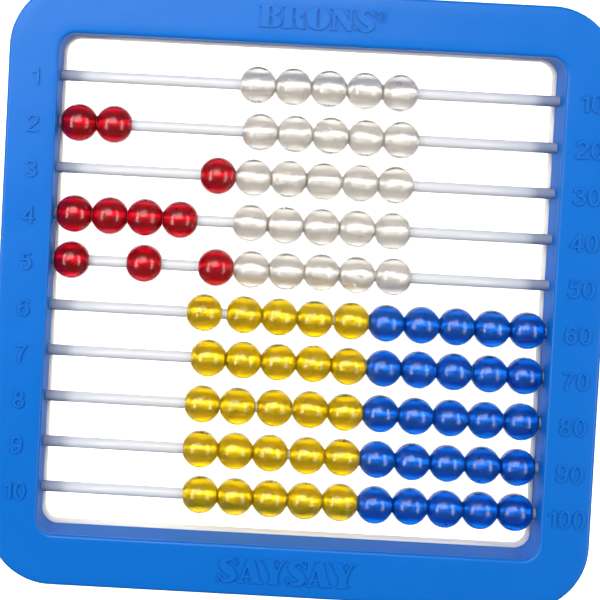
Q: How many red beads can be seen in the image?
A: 10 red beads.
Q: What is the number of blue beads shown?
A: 25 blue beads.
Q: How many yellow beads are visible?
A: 25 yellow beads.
